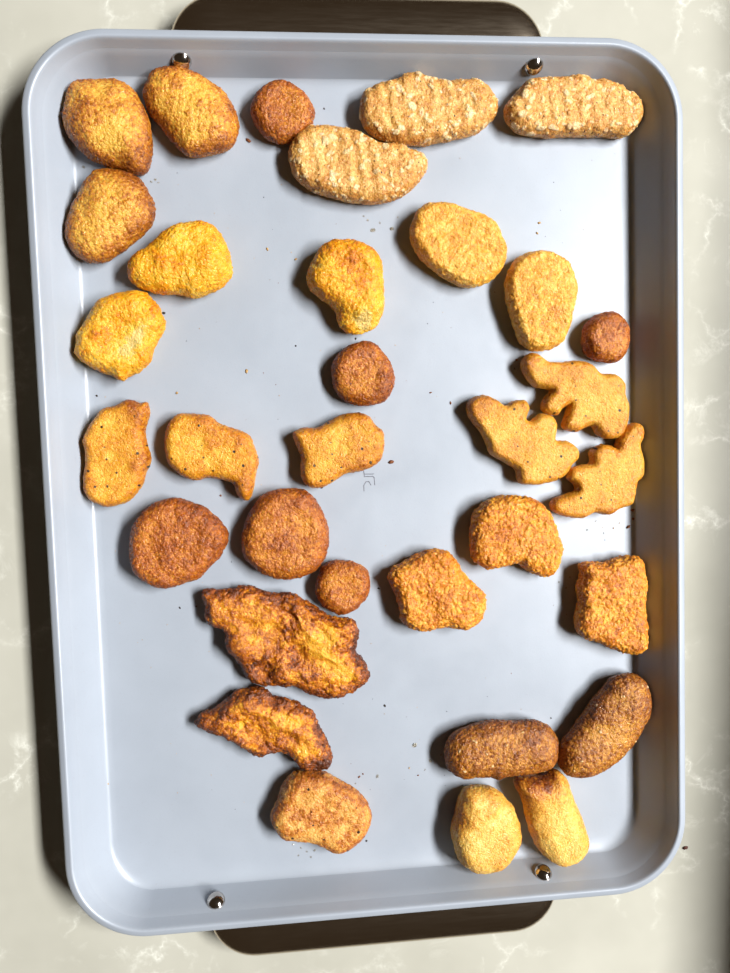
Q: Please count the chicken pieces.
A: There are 33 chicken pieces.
